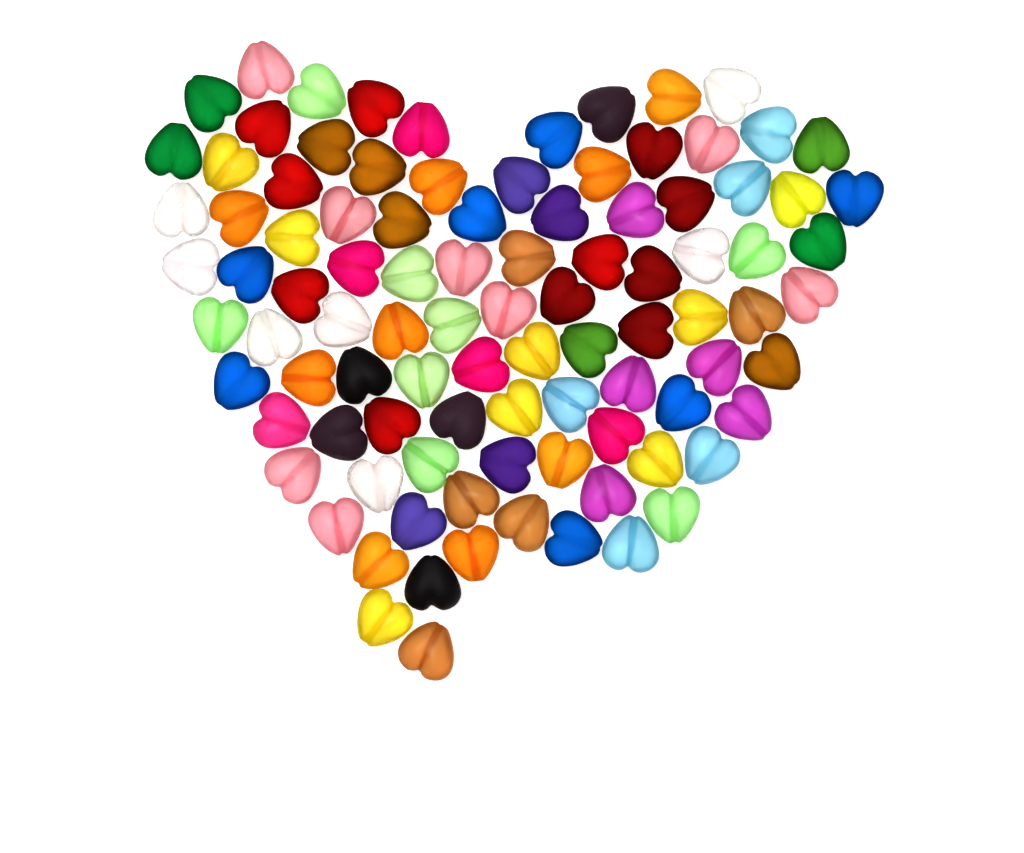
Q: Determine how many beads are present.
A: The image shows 96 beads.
